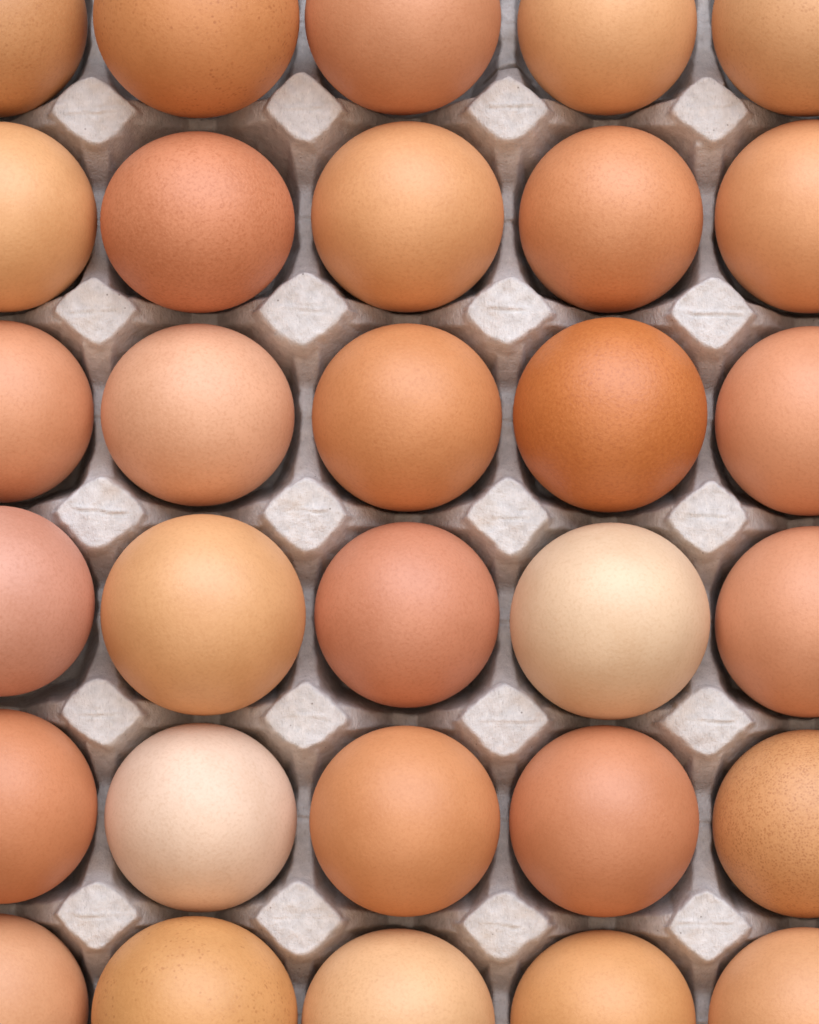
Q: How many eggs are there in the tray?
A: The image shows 30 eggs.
